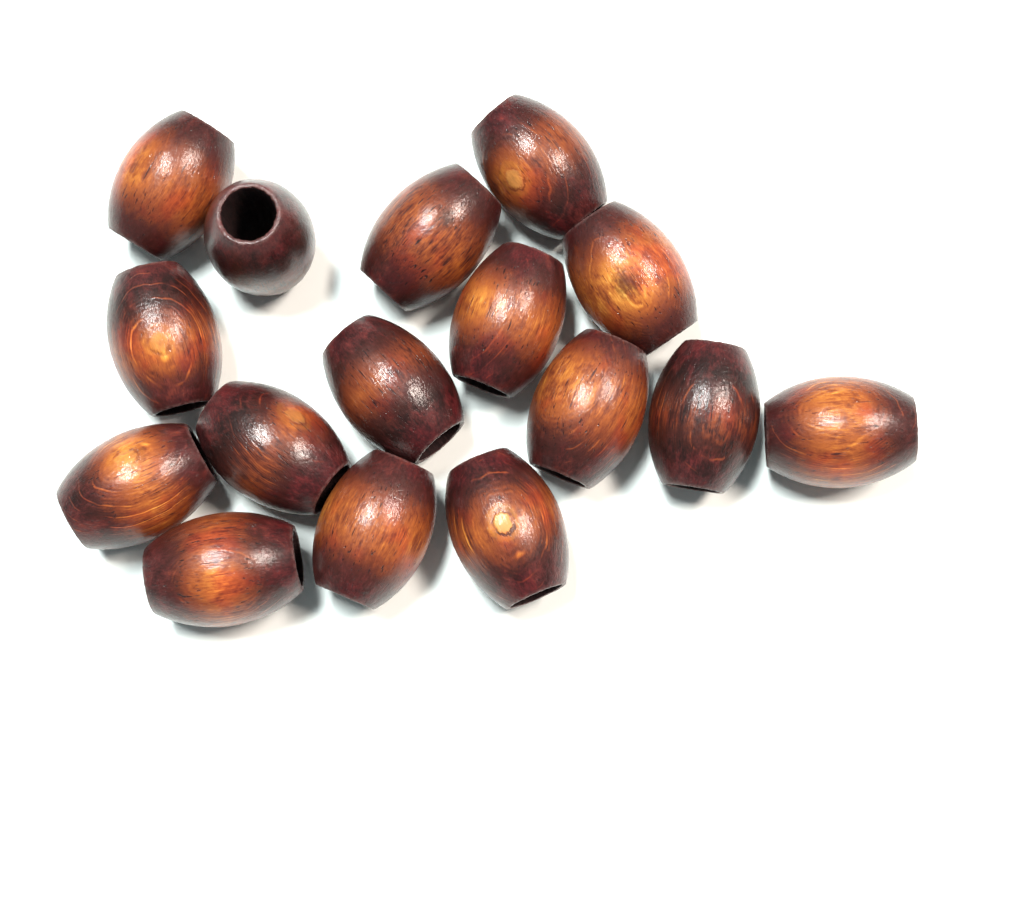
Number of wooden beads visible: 16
